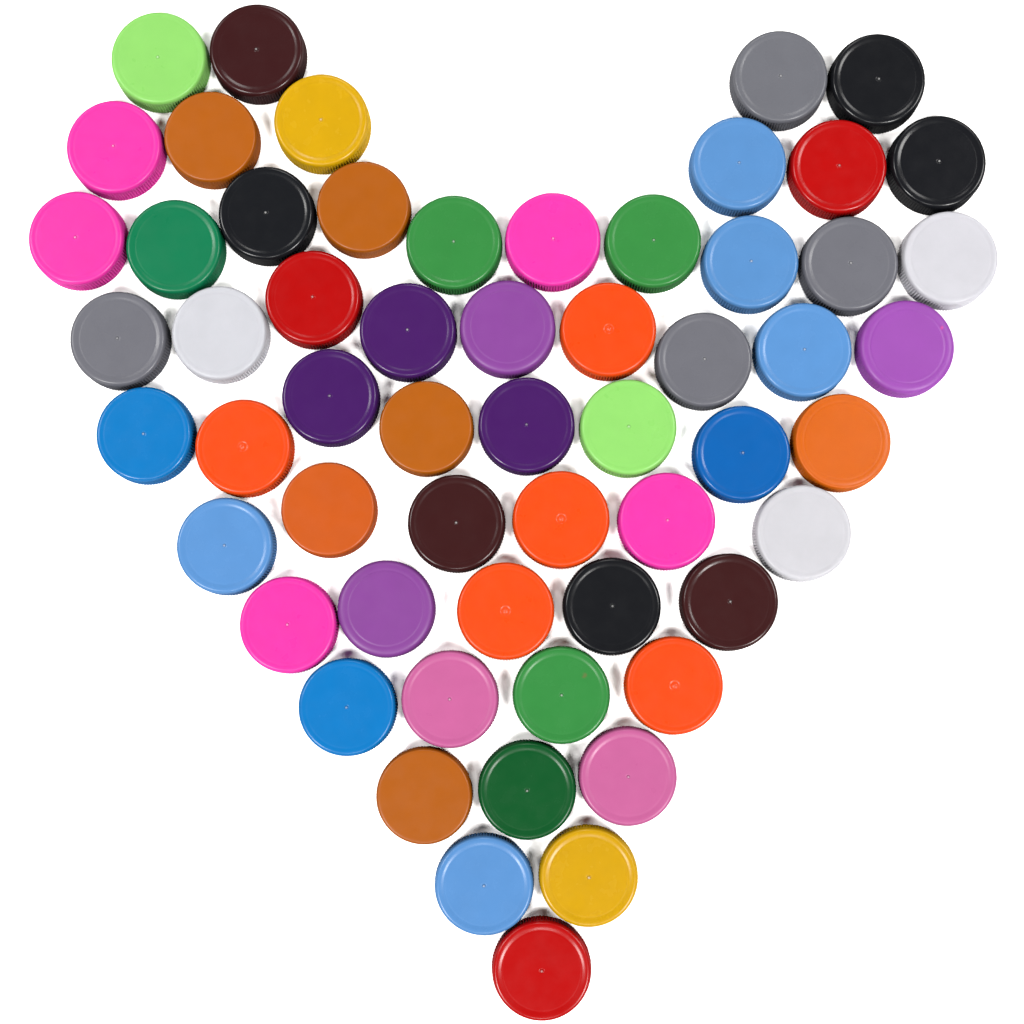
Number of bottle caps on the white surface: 58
